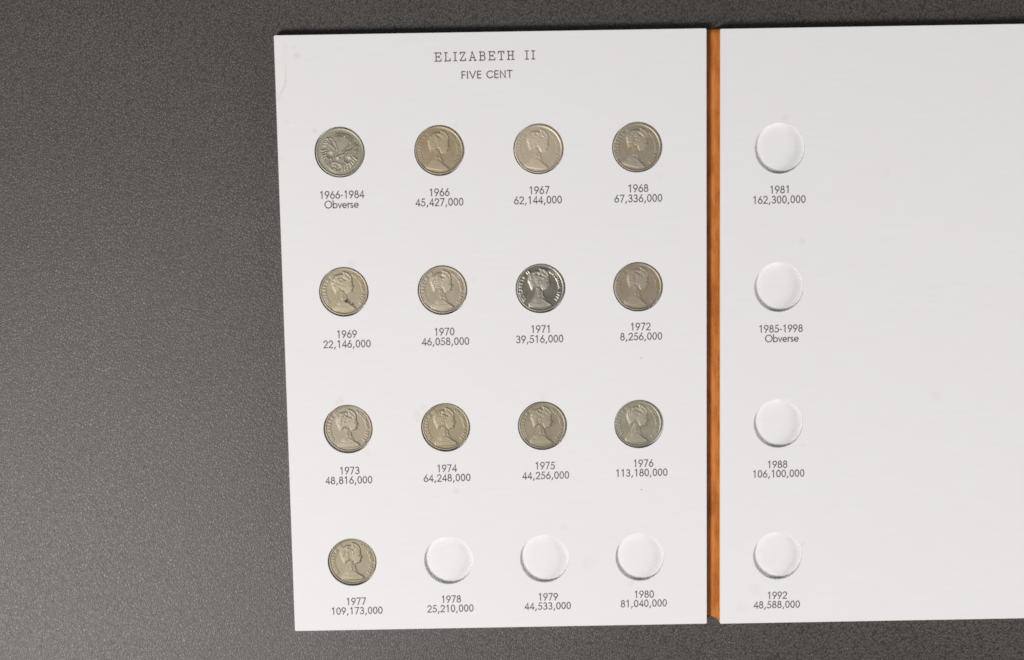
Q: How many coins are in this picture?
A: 13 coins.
